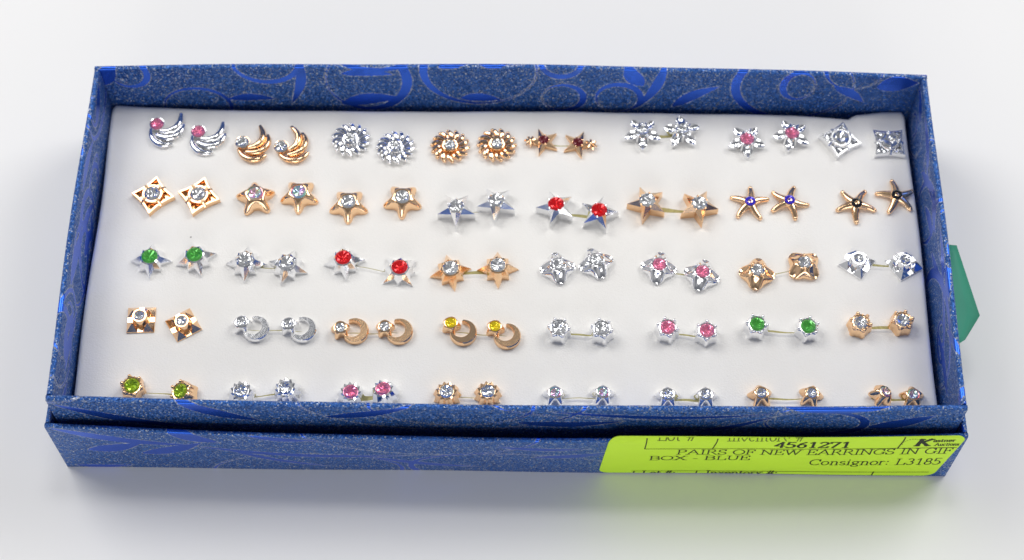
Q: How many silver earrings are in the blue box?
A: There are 42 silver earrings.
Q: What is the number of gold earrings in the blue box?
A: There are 38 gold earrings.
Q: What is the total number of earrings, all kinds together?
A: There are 80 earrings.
